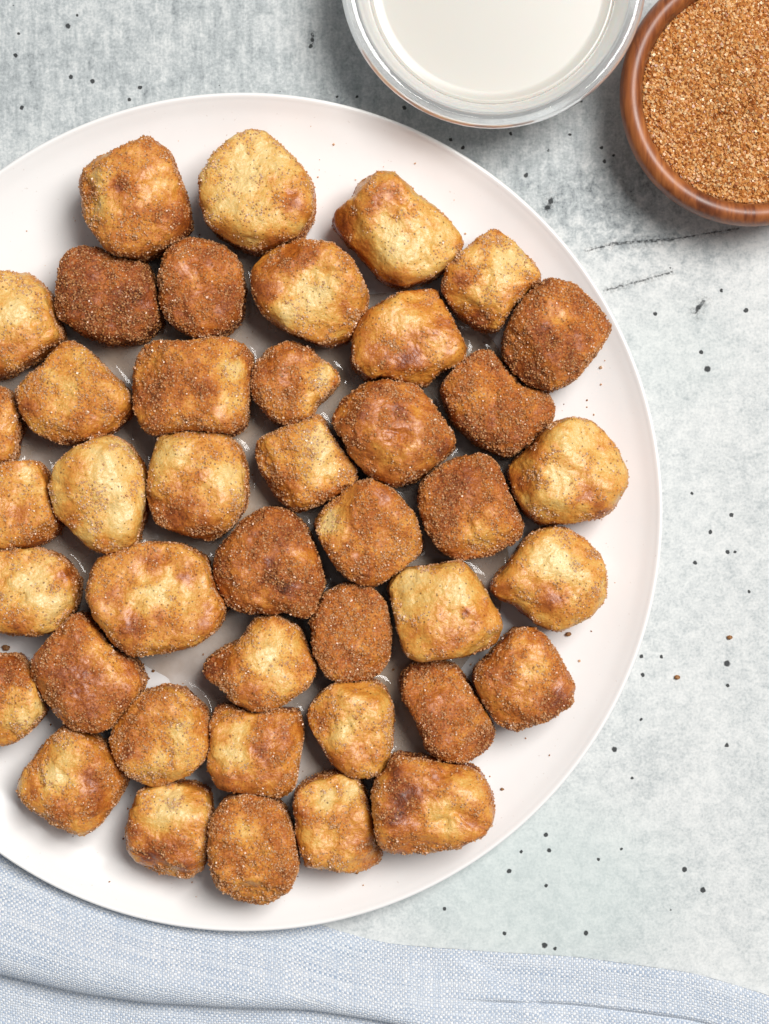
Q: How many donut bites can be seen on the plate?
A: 42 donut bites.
